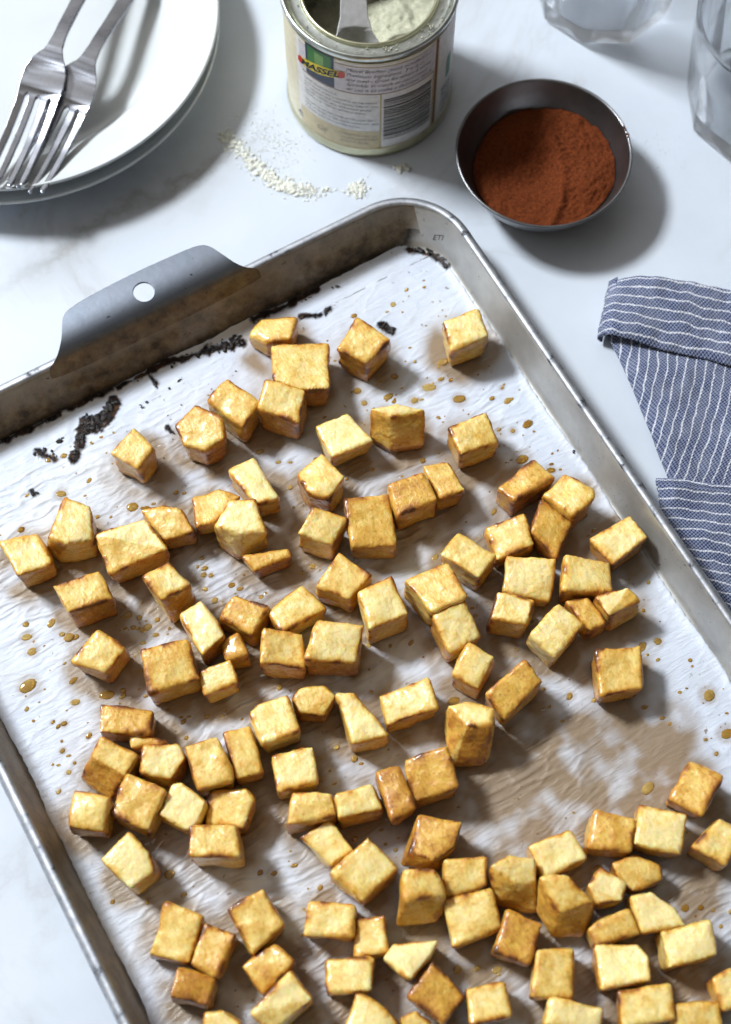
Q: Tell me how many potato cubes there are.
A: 116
